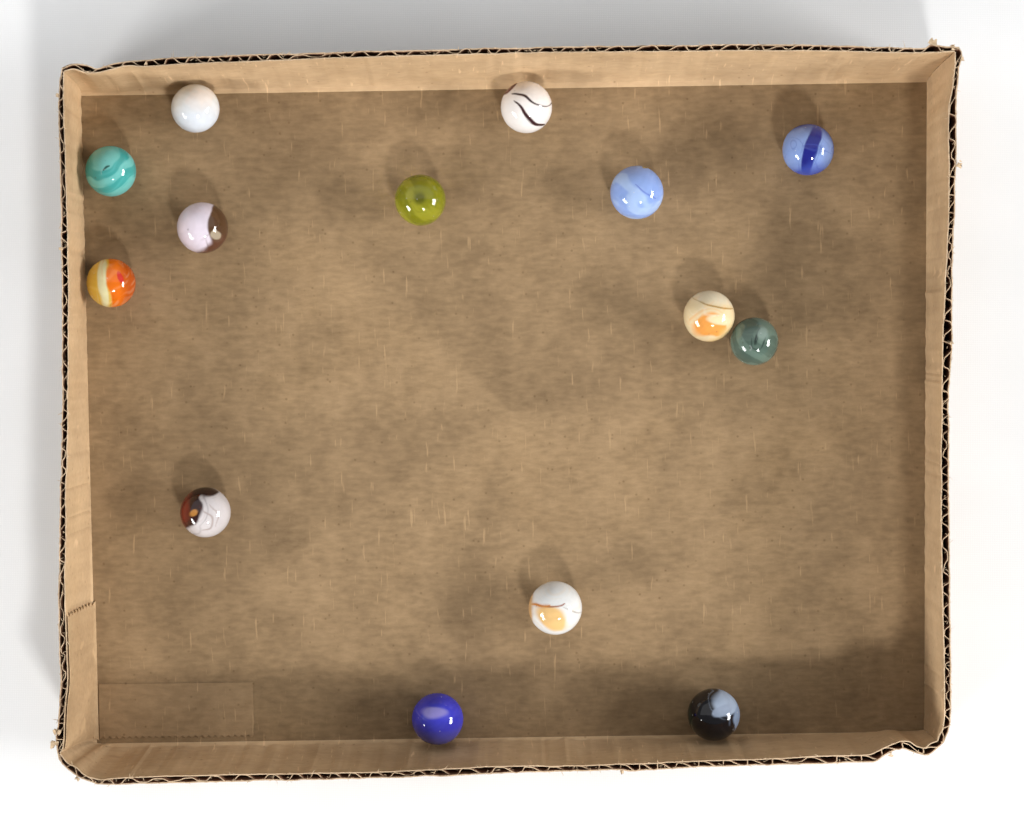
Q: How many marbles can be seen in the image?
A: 14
